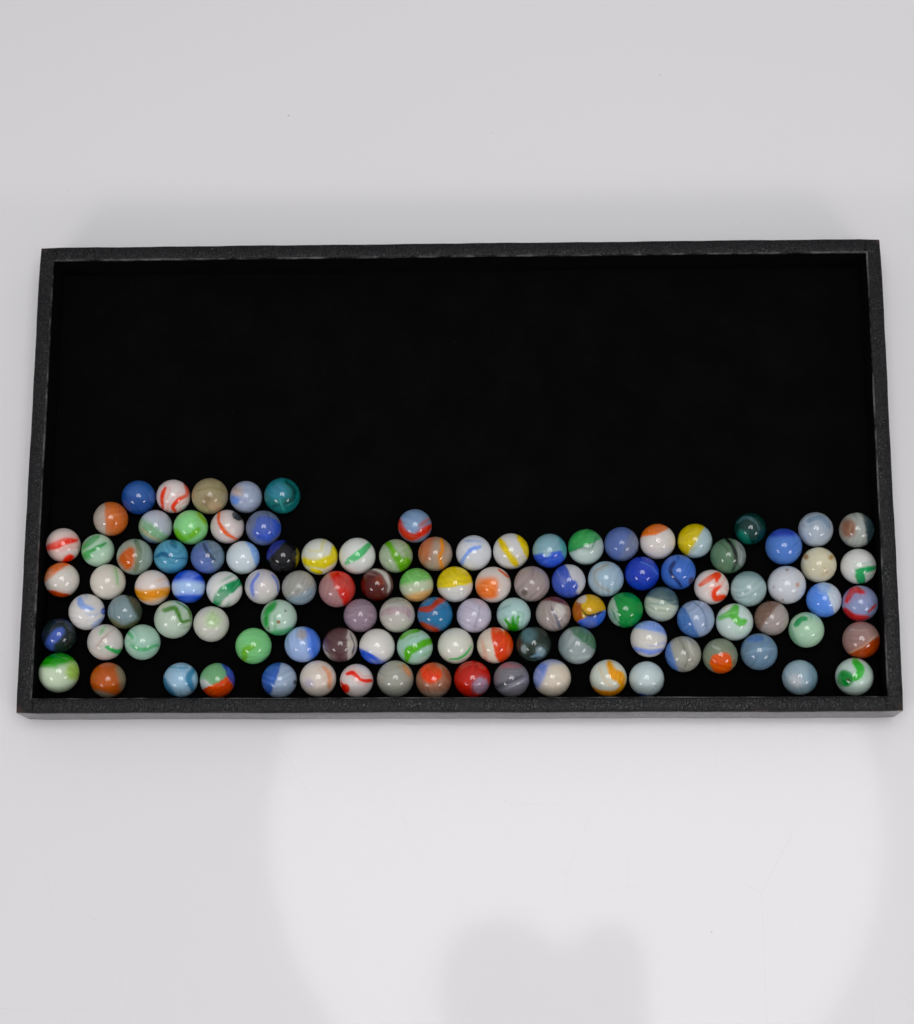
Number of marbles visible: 109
